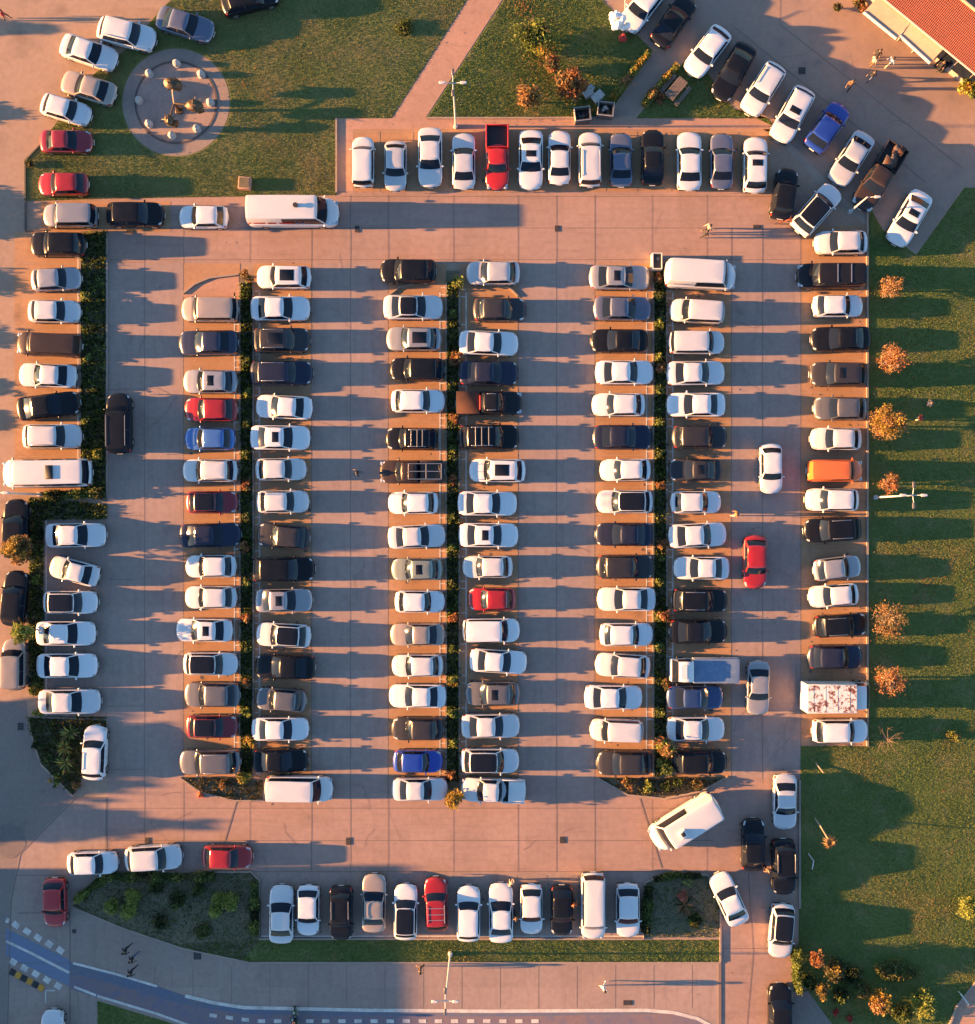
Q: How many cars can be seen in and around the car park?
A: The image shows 181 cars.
